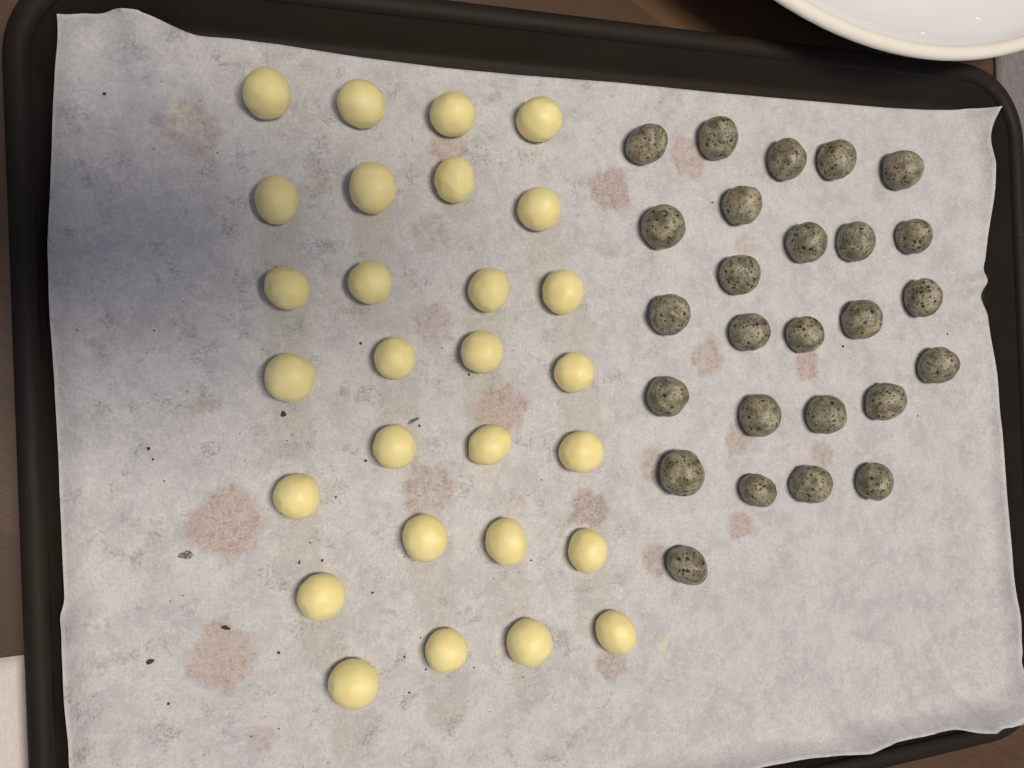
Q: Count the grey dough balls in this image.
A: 26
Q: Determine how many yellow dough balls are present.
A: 28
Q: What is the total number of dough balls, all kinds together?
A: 54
